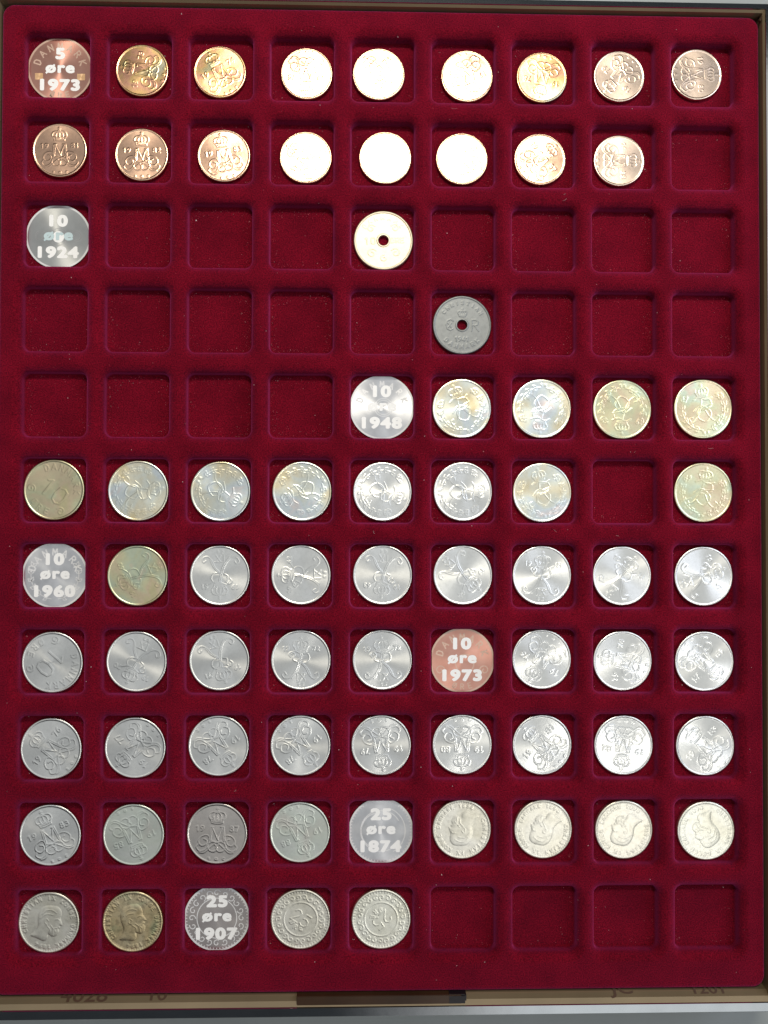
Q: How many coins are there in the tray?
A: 67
